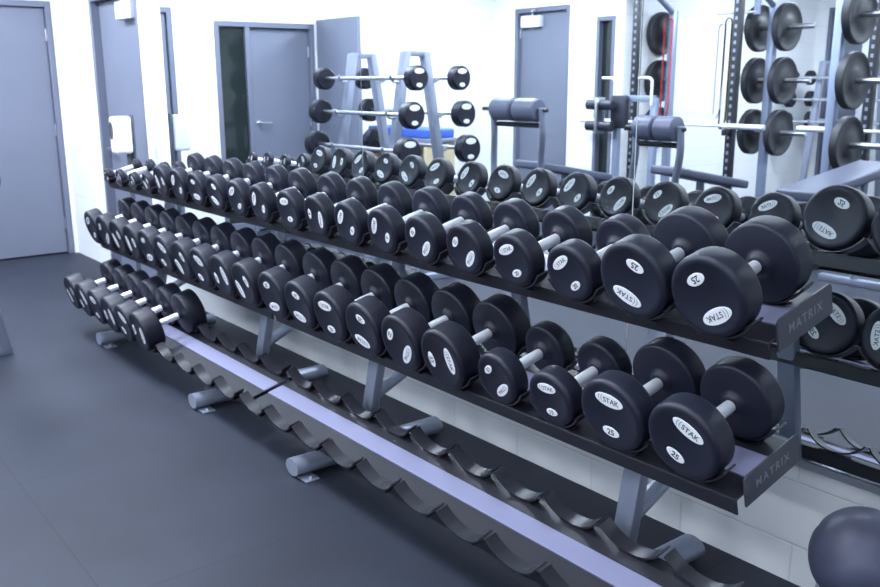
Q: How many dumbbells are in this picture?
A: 46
